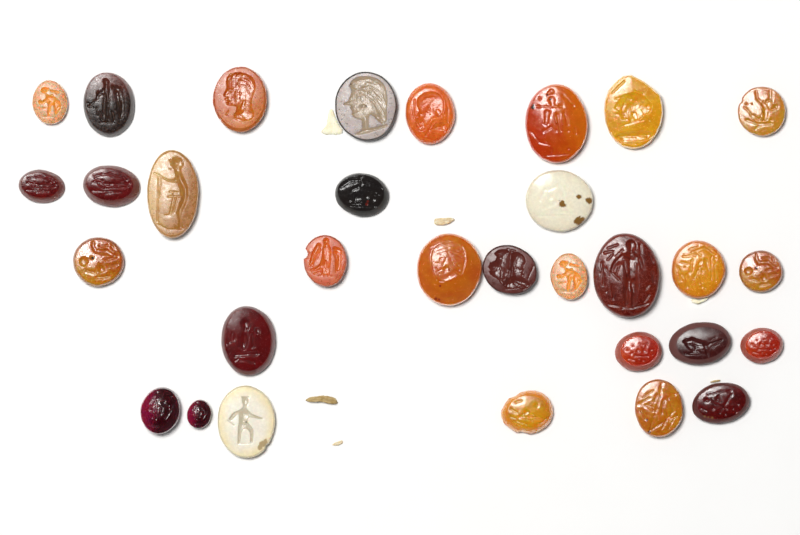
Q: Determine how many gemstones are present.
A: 31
